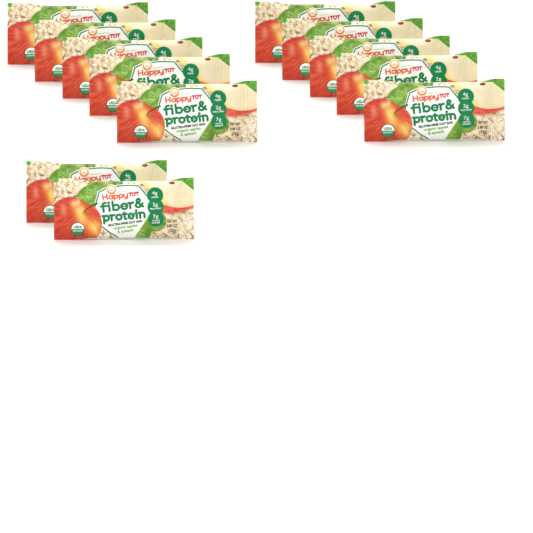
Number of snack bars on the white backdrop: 12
